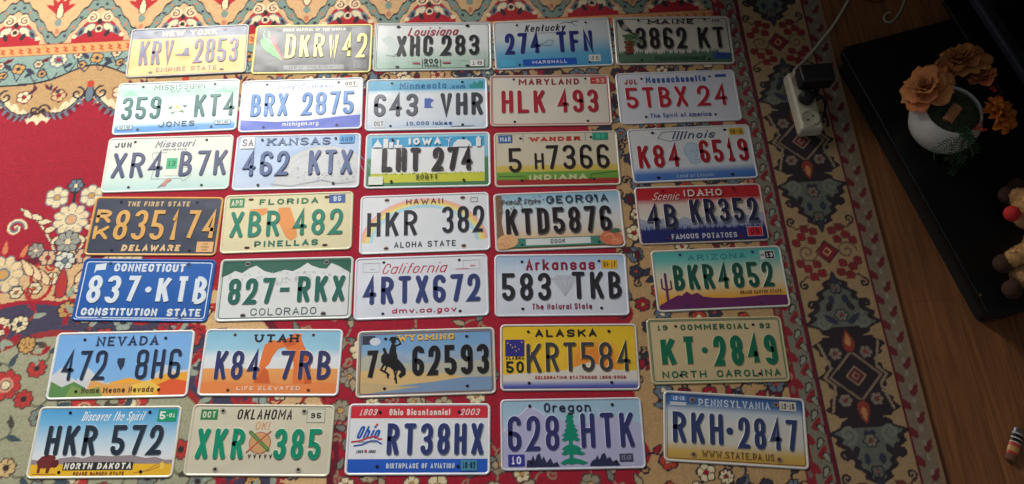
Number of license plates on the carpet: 35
